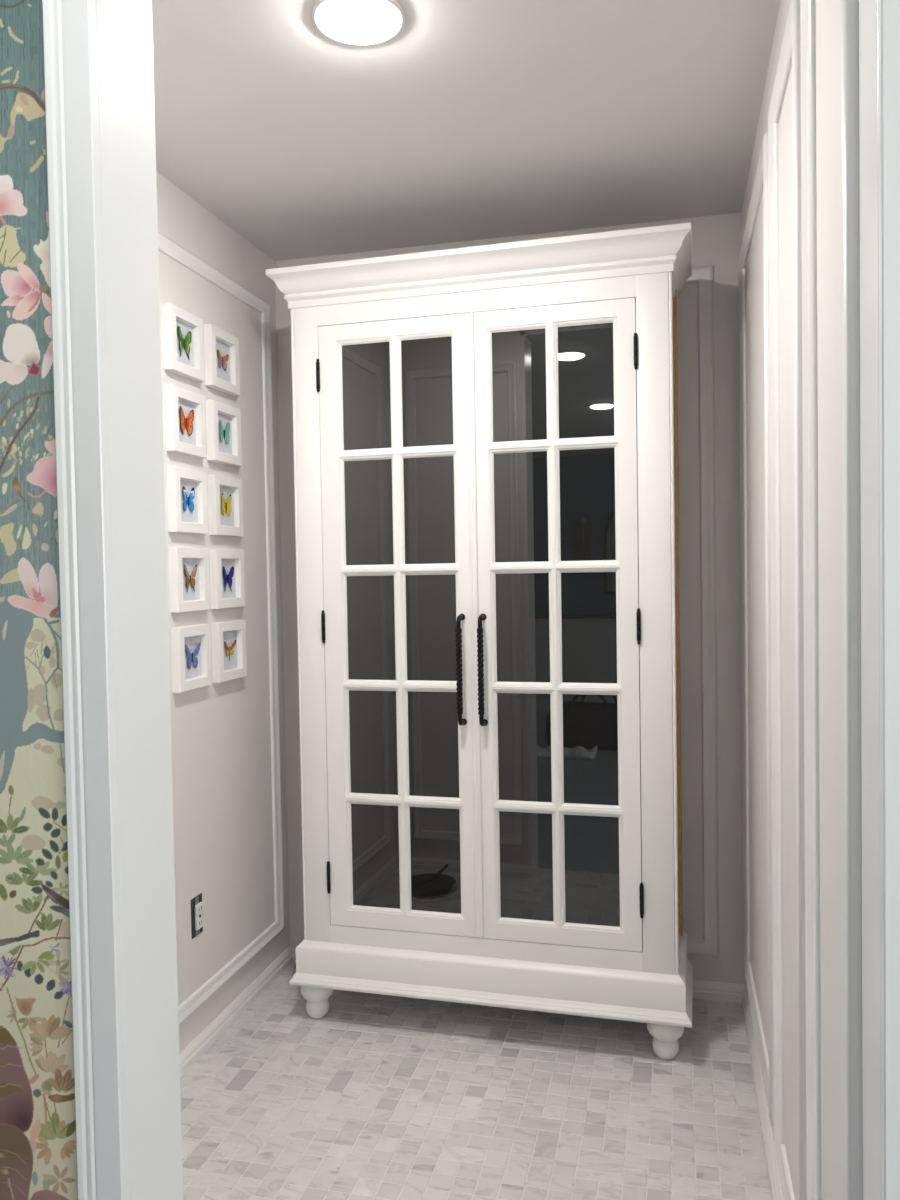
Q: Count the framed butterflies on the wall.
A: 10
